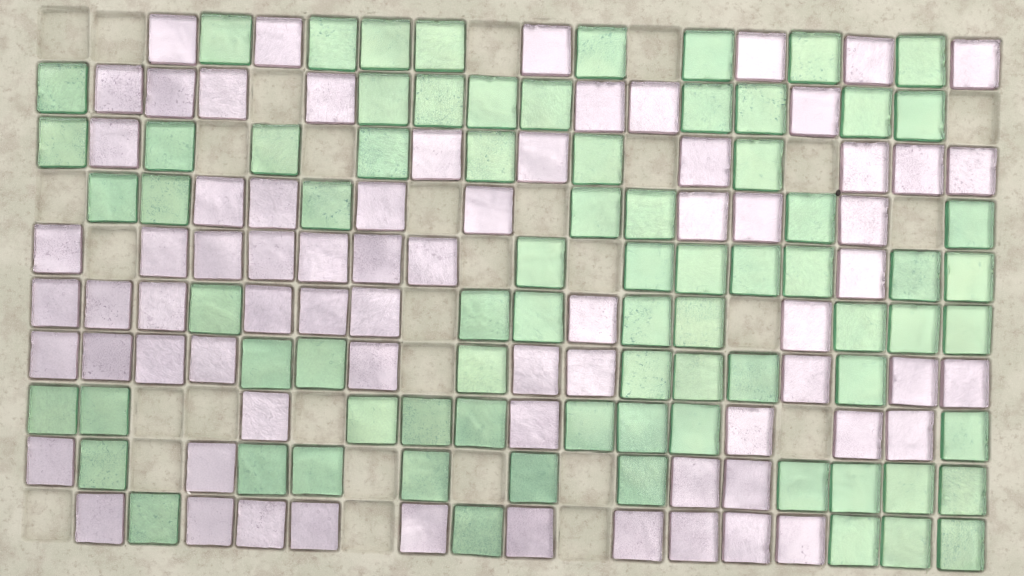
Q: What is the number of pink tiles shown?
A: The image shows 72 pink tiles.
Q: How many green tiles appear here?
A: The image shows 77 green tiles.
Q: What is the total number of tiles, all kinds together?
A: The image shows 149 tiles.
